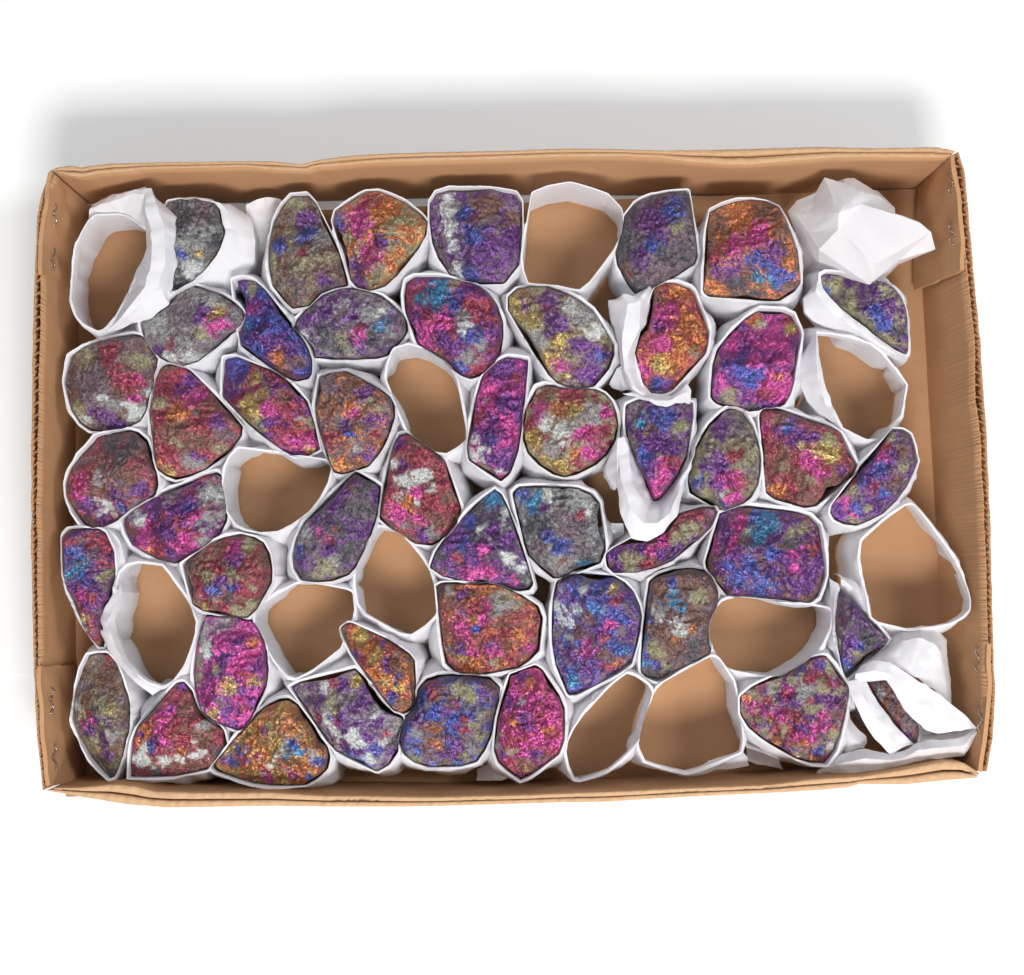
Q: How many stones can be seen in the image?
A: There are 48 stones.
